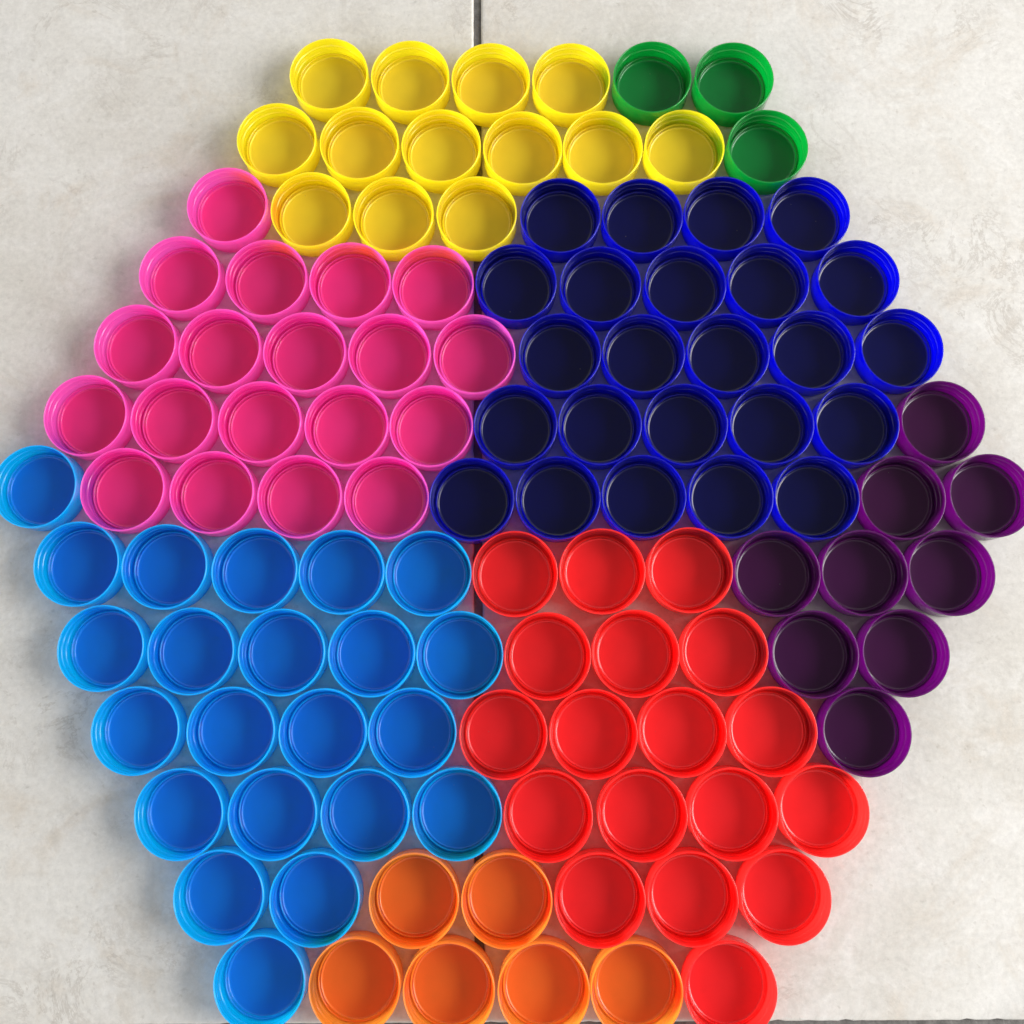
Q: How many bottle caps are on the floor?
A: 114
